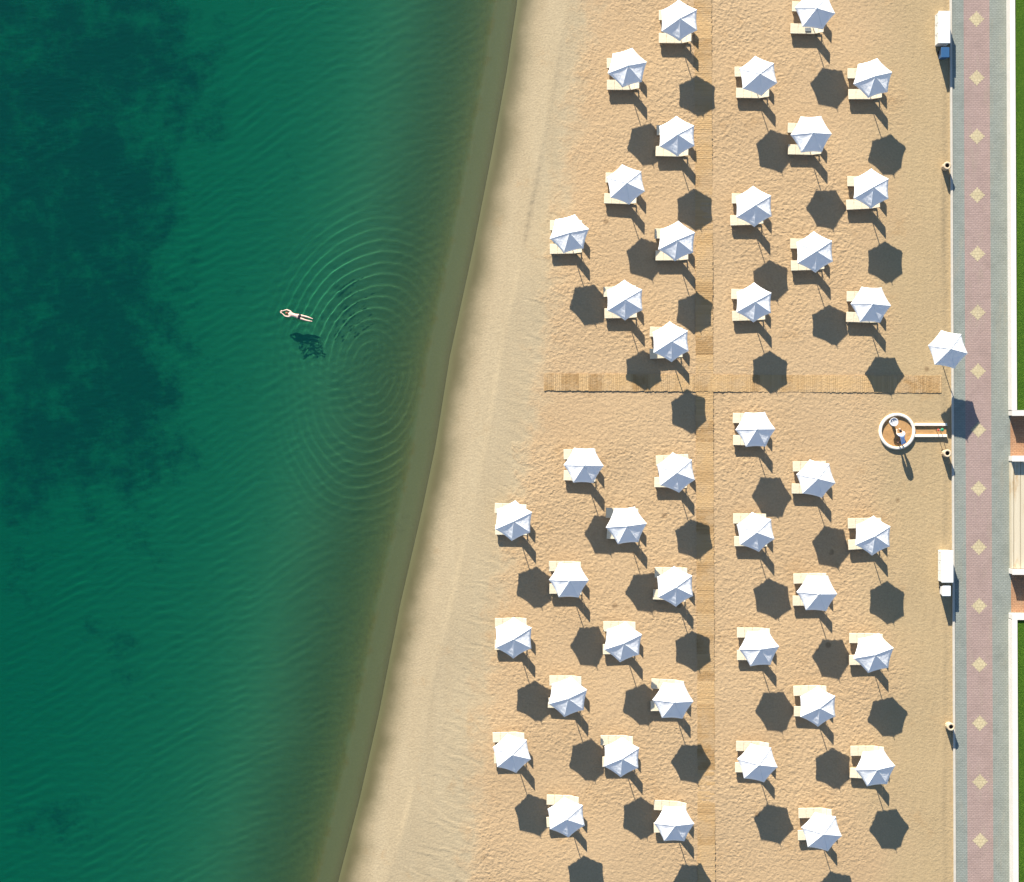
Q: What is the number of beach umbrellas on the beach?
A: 43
